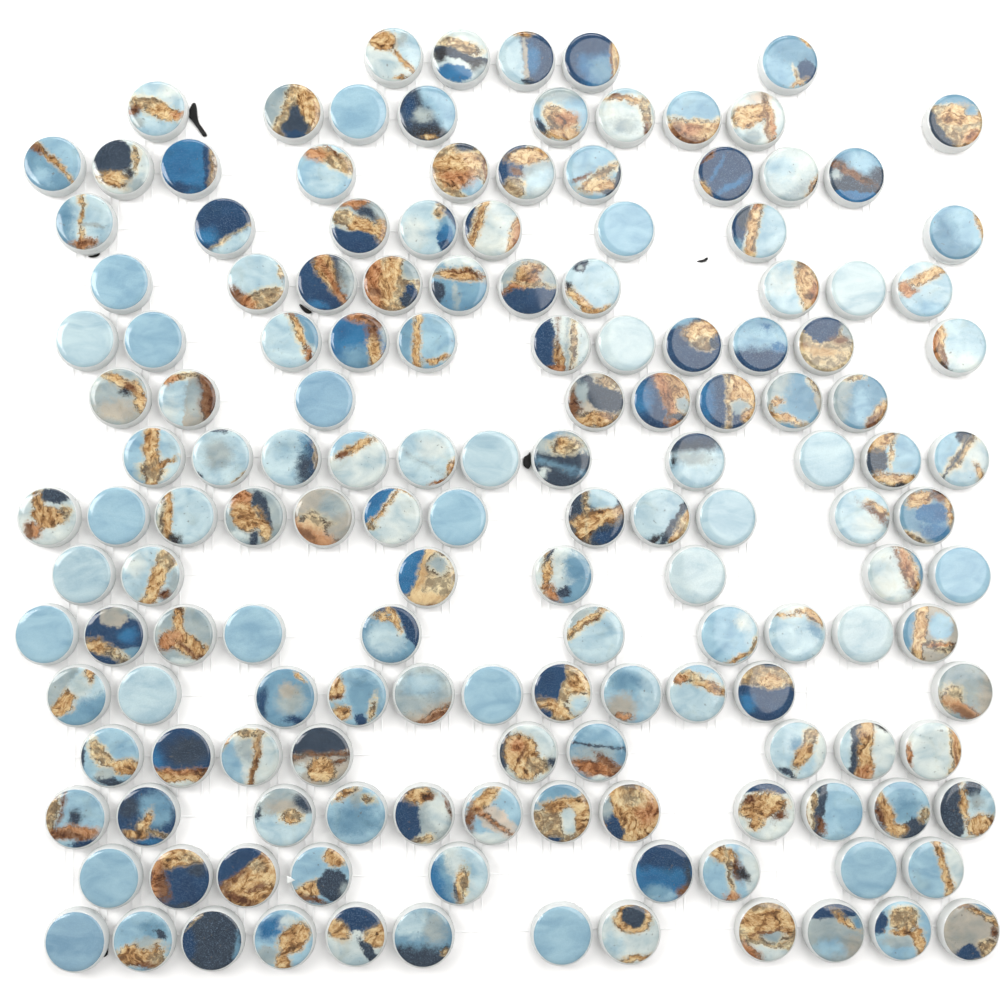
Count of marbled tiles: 129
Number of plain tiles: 25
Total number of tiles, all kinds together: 154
